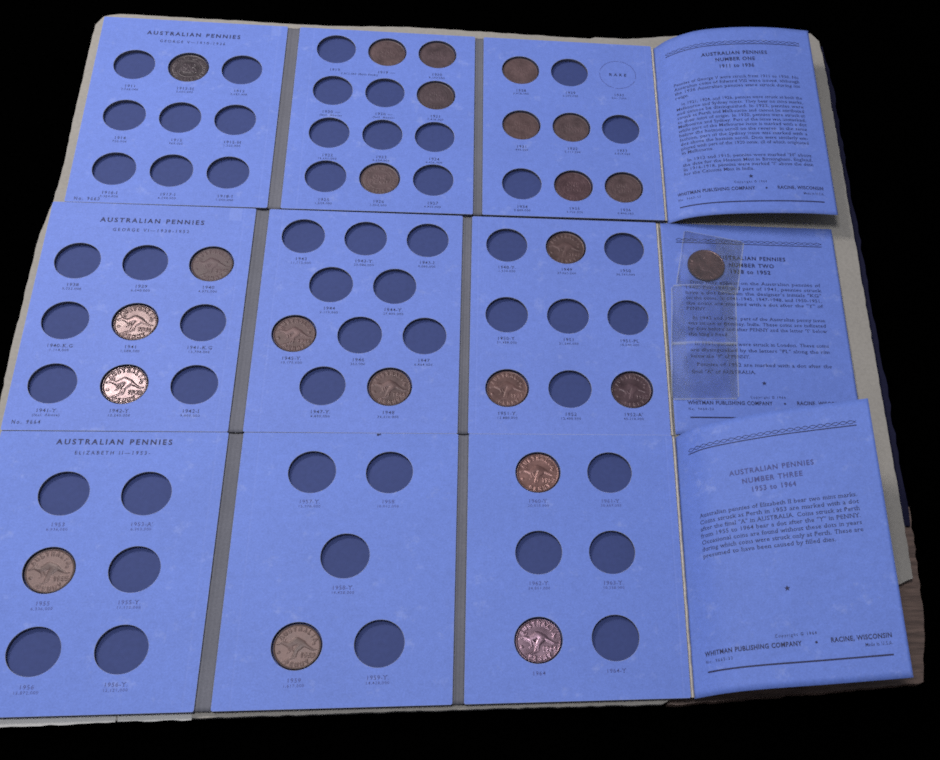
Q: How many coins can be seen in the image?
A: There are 23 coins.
